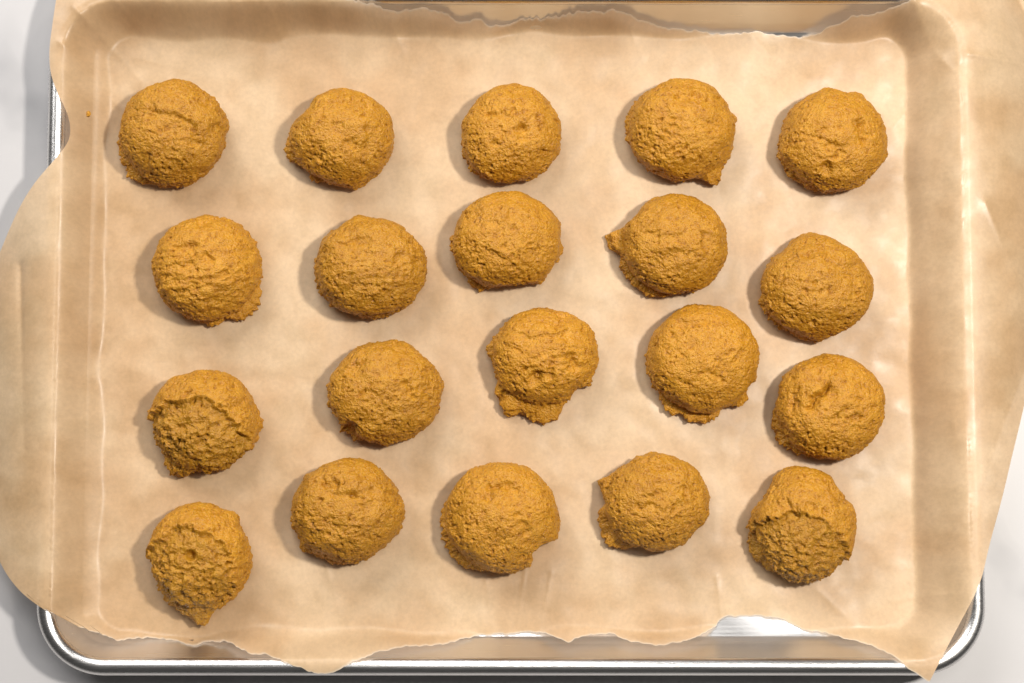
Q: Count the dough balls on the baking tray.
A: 20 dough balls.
